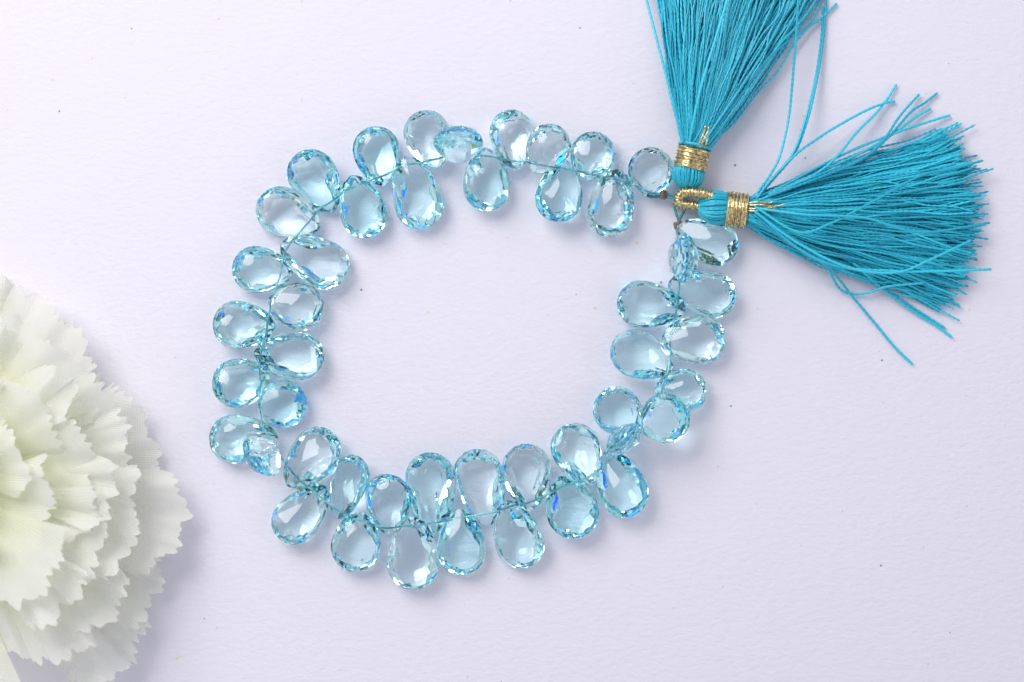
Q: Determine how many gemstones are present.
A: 47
